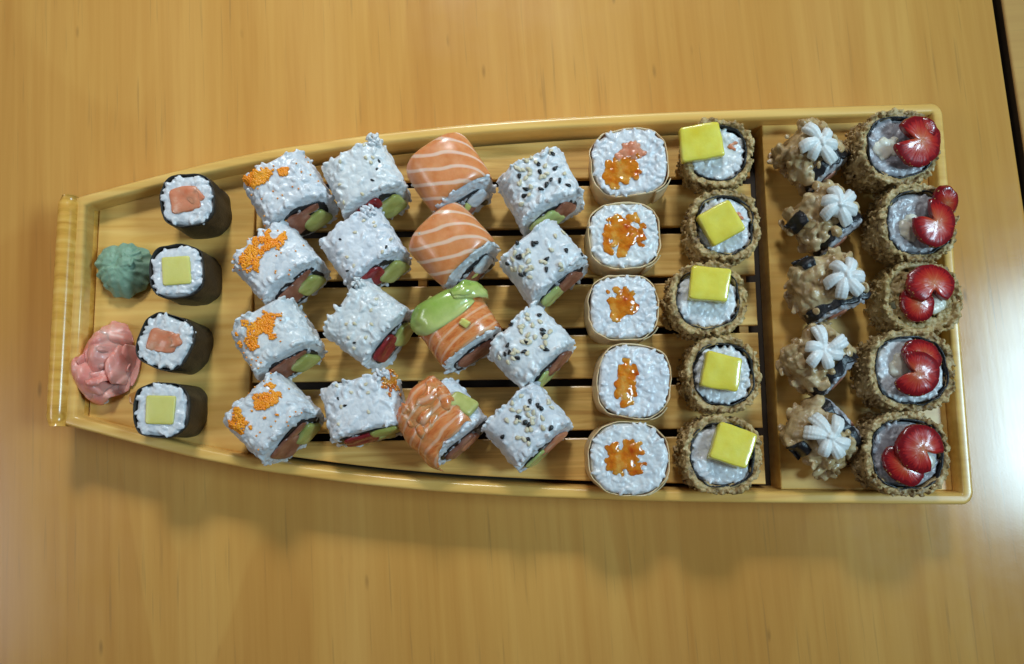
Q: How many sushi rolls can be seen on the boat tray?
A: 40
